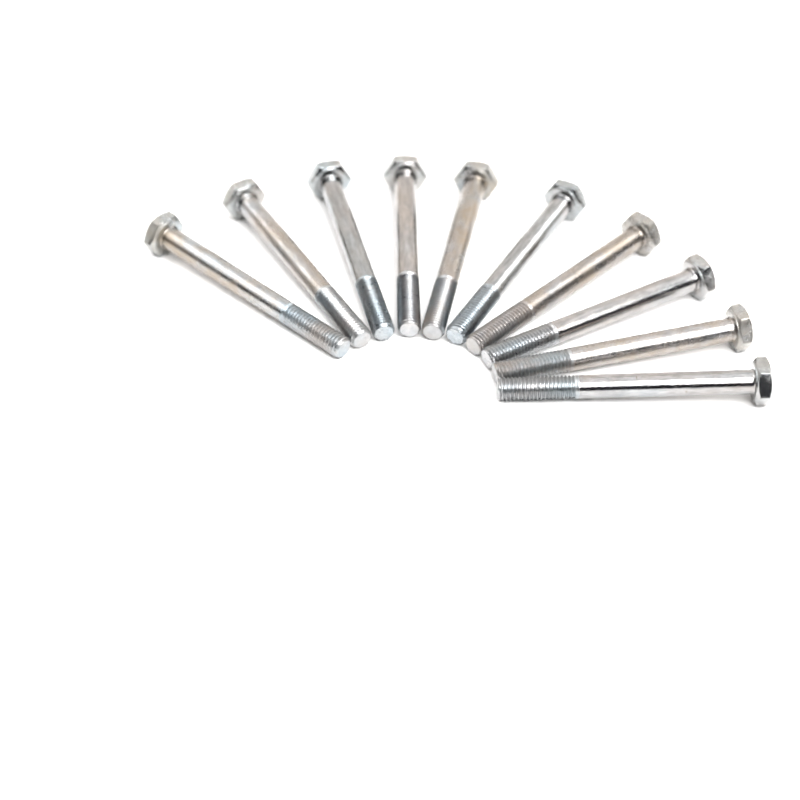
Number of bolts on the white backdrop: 10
